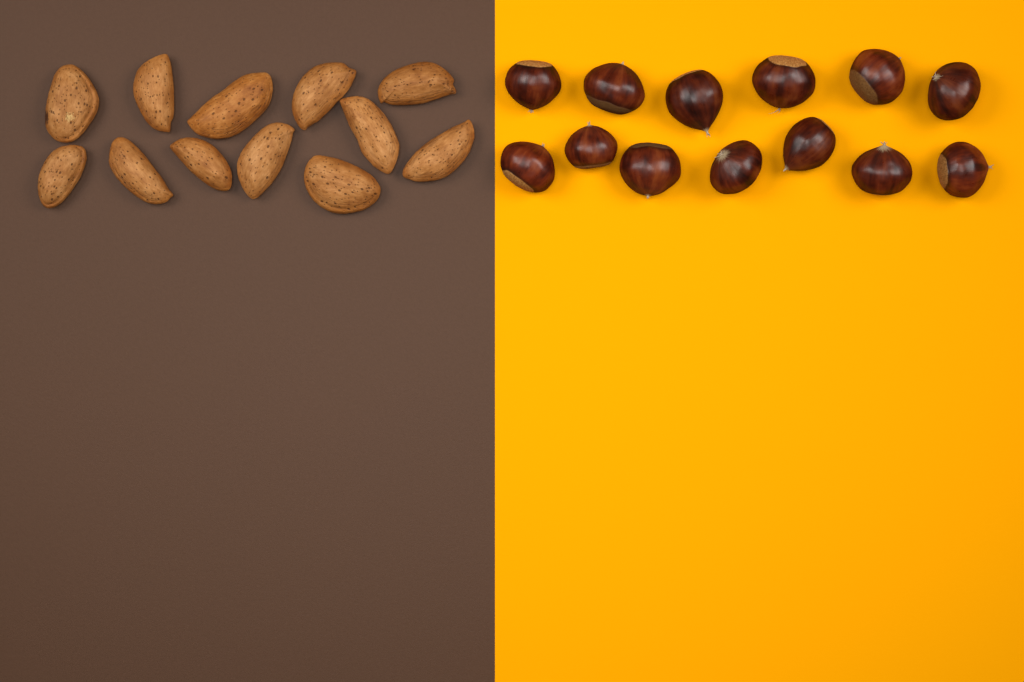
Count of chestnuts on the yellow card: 13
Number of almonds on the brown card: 12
